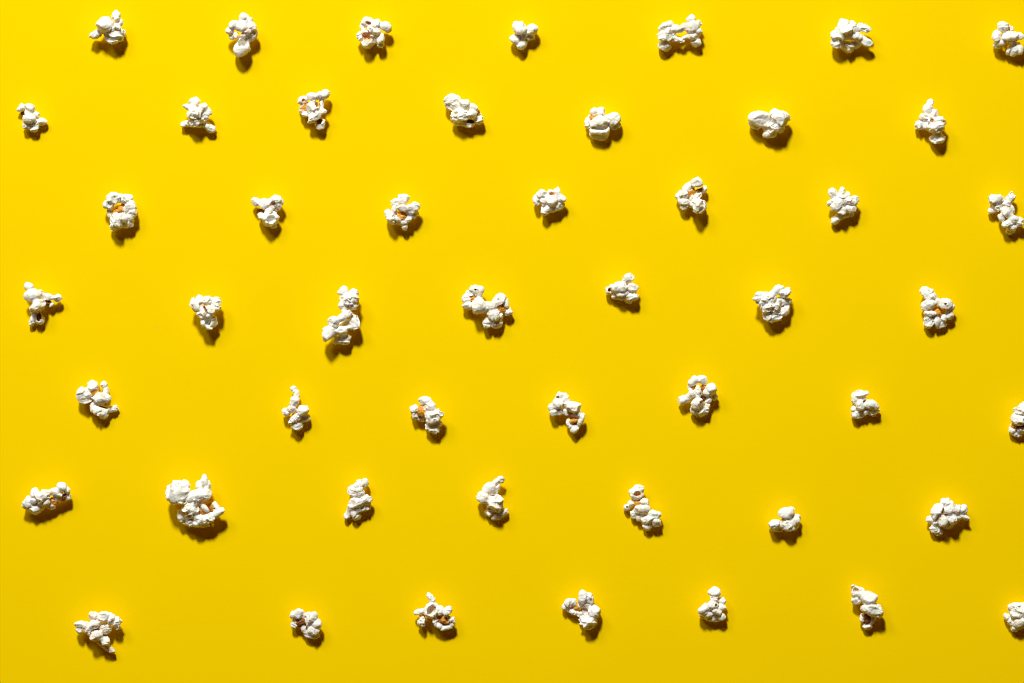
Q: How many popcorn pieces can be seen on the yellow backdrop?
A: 49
